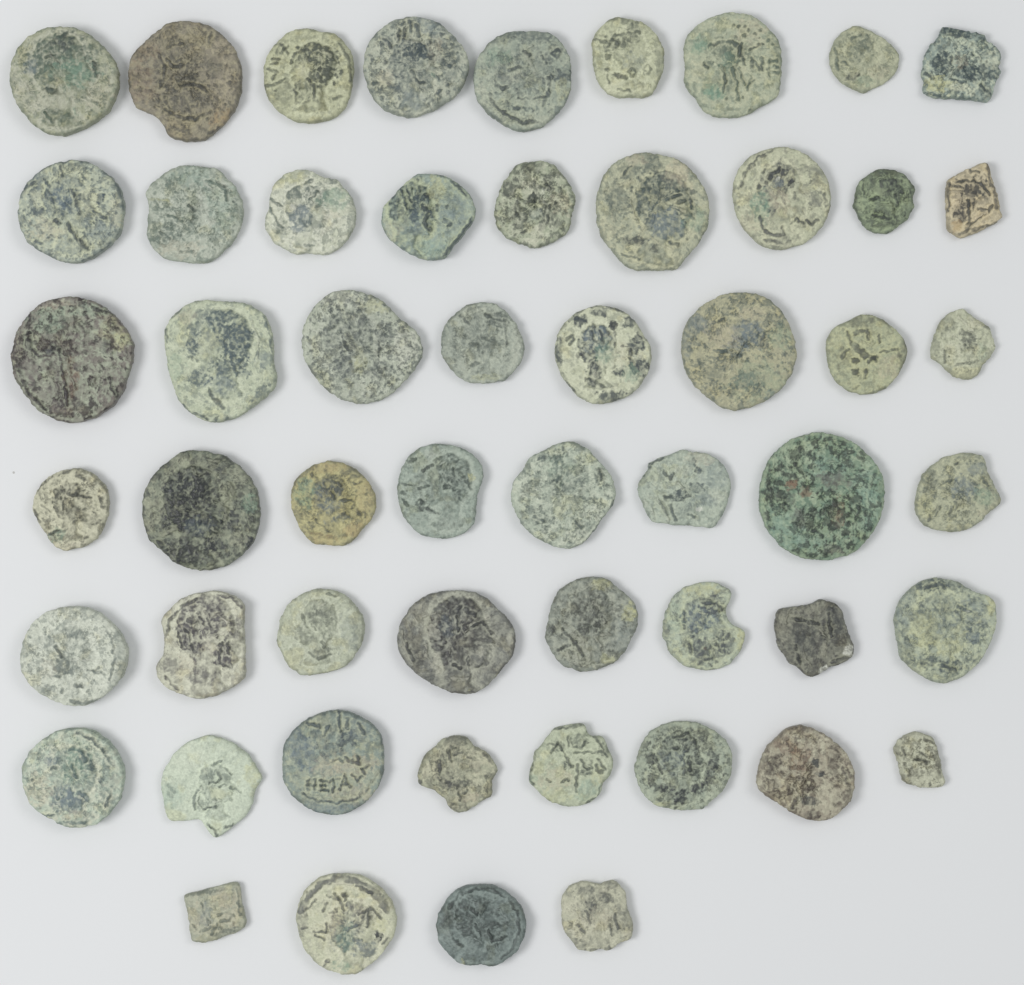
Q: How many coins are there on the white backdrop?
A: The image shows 54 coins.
